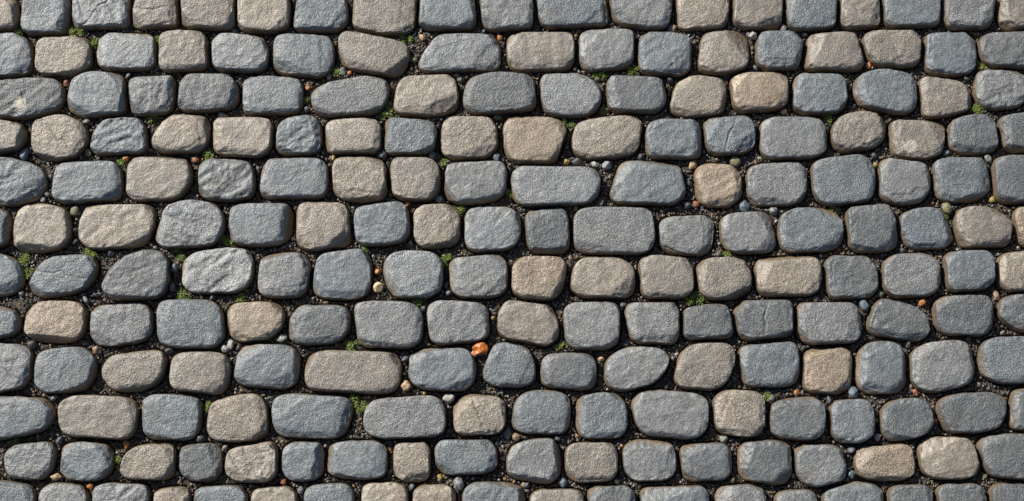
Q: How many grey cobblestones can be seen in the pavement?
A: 138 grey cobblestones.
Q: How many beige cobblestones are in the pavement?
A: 69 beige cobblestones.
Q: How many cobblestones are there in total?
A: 207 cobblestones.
